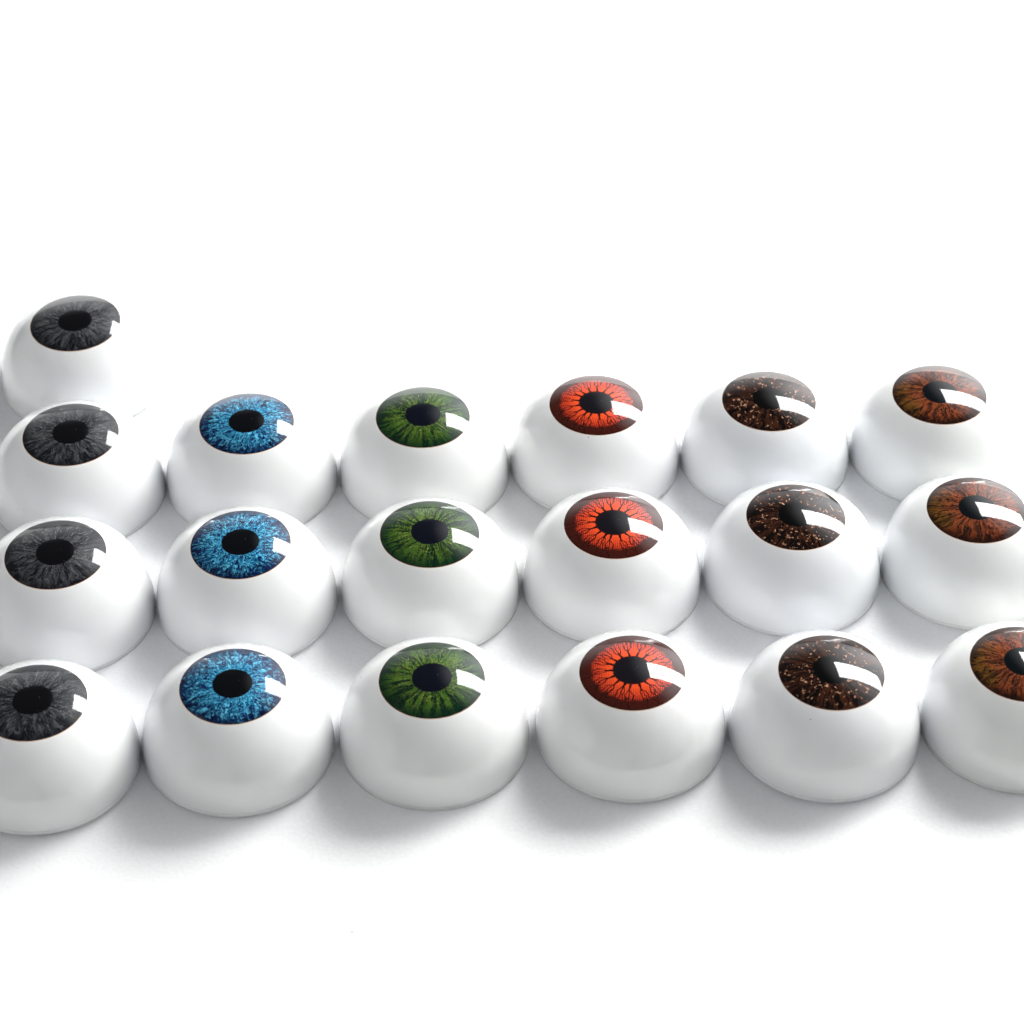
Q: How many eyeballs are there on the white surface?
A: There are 19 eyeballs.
